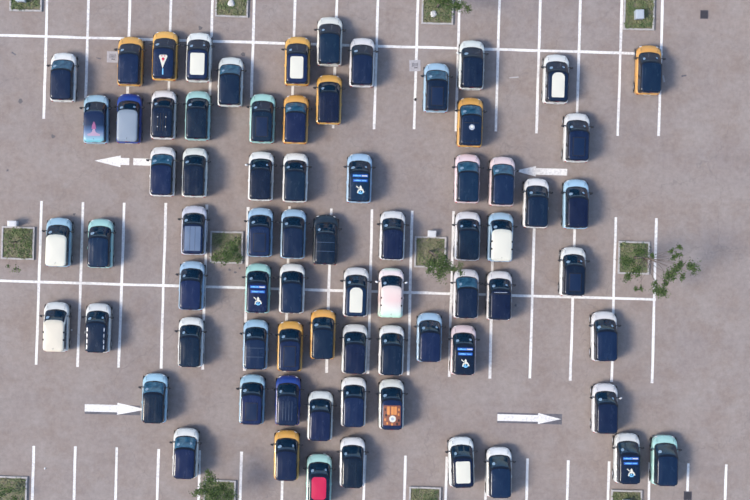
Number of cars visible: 73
